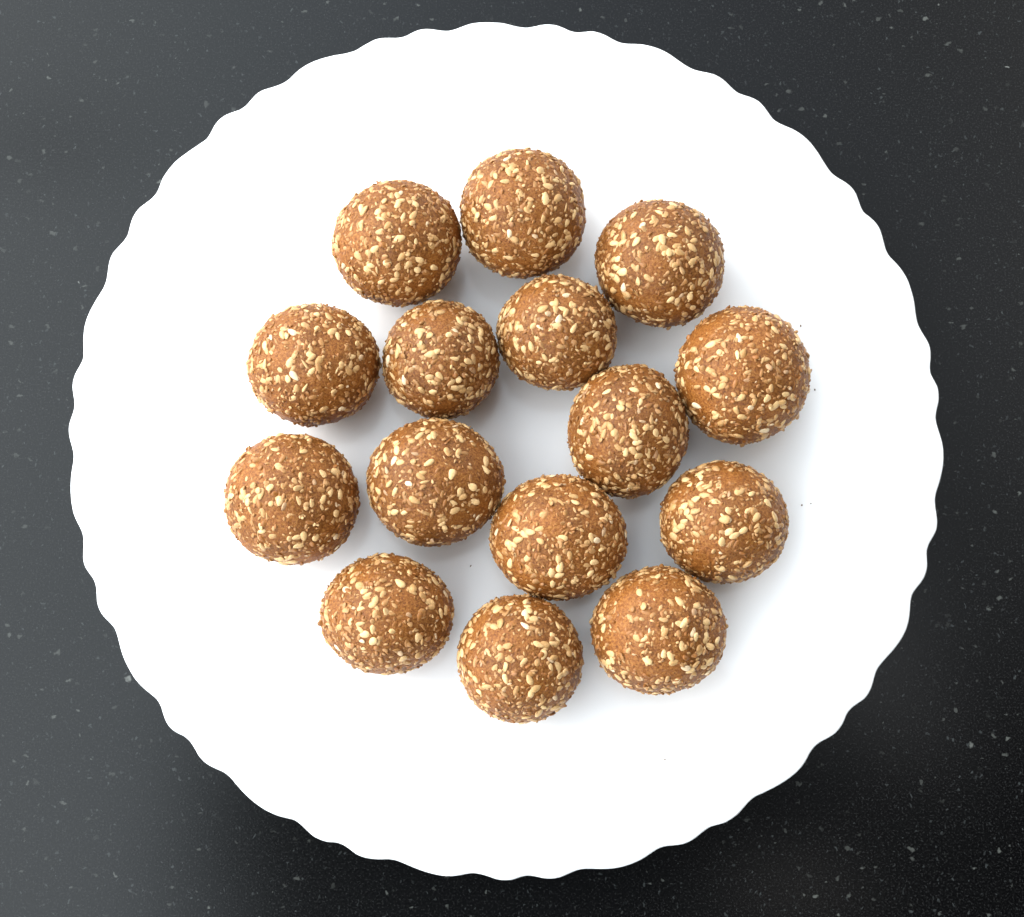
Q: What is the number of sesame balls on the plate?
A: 15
